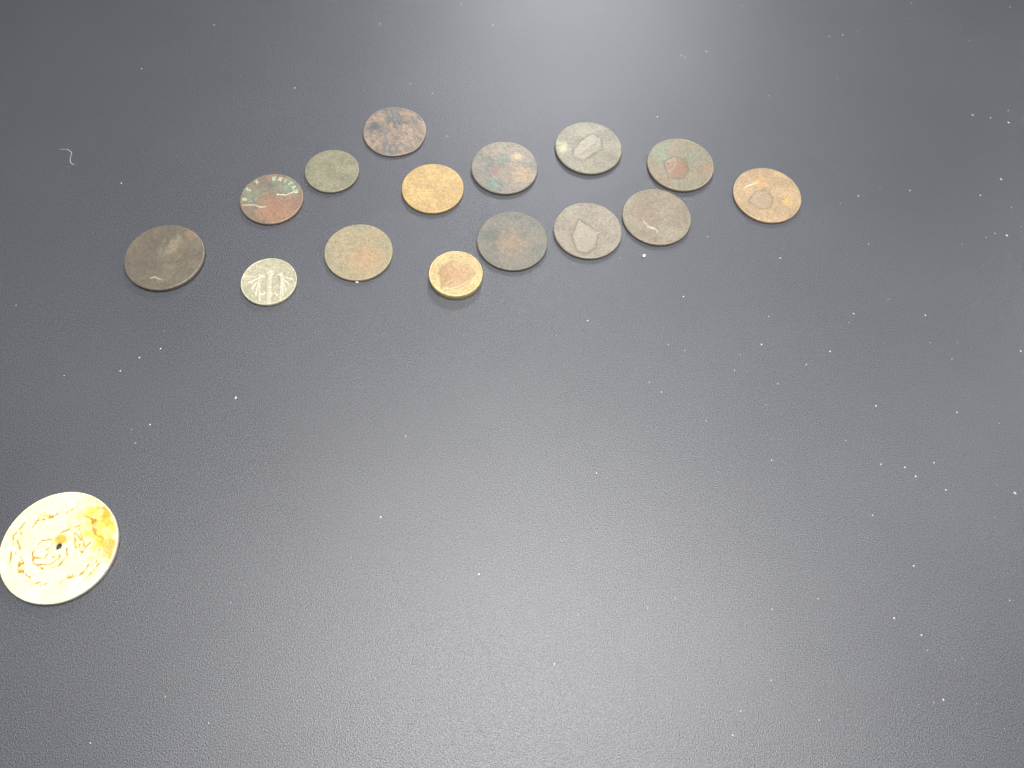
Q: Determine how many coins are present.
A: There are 15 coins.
